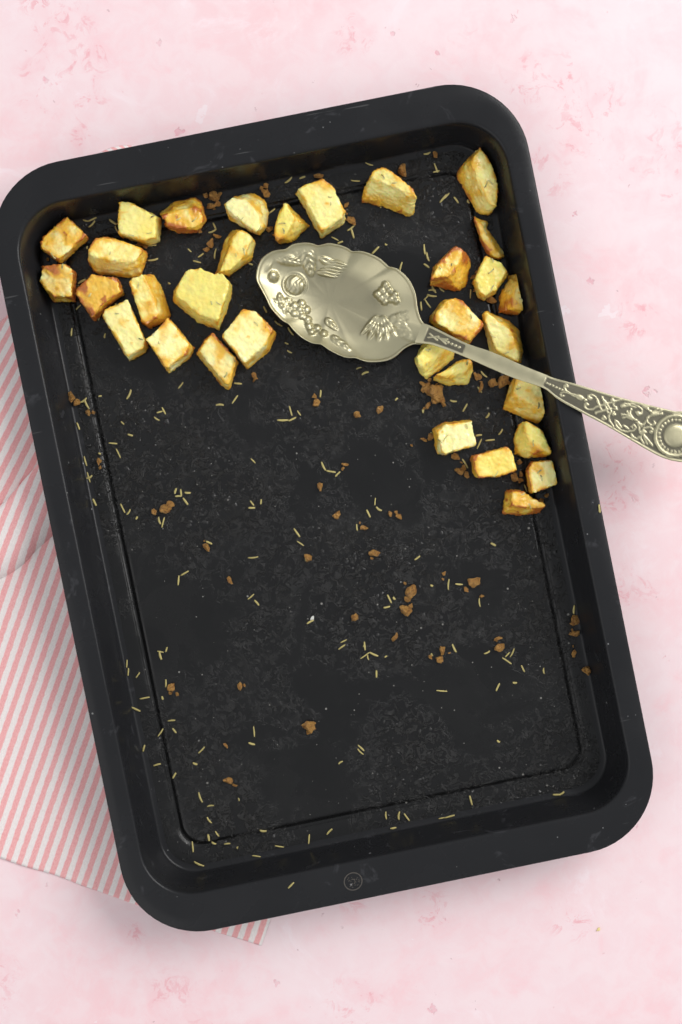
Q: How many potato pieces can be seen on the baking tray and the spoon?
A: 32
